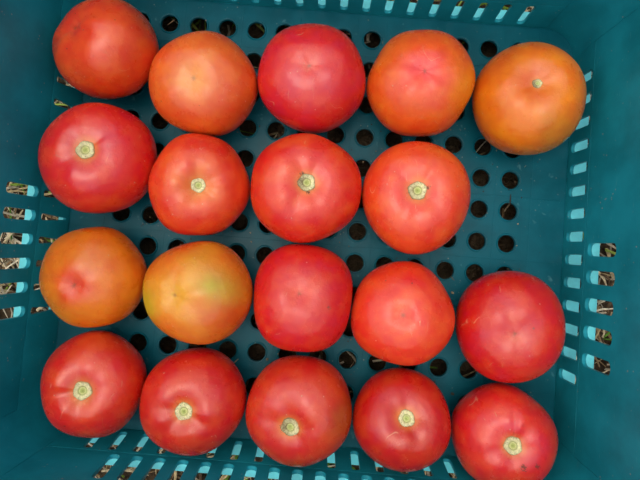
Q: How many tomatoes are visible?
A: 19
